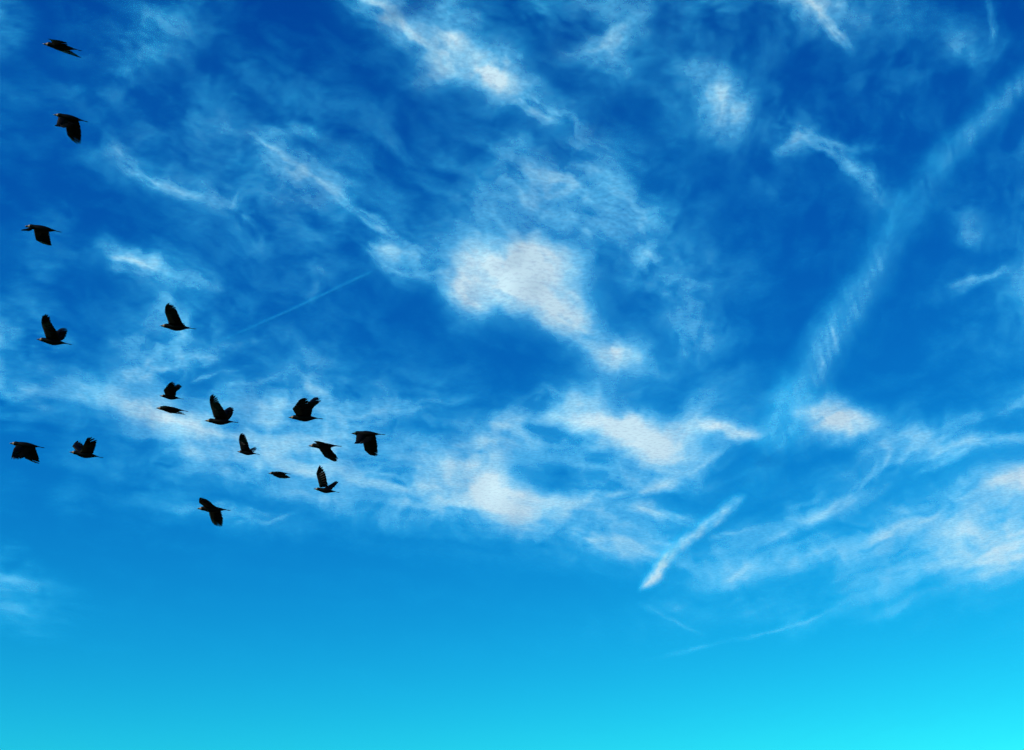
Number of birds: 17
